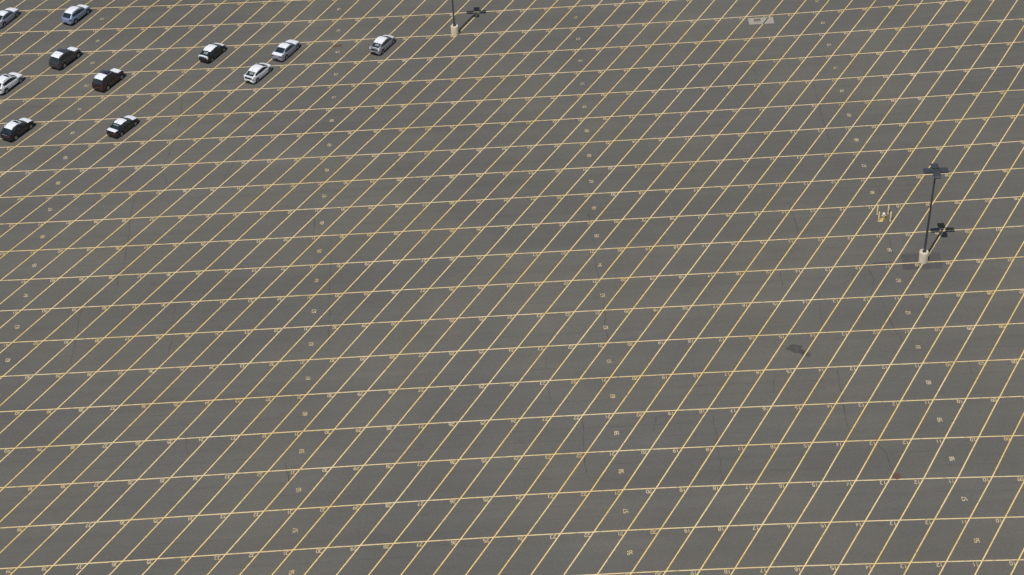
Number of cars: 11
